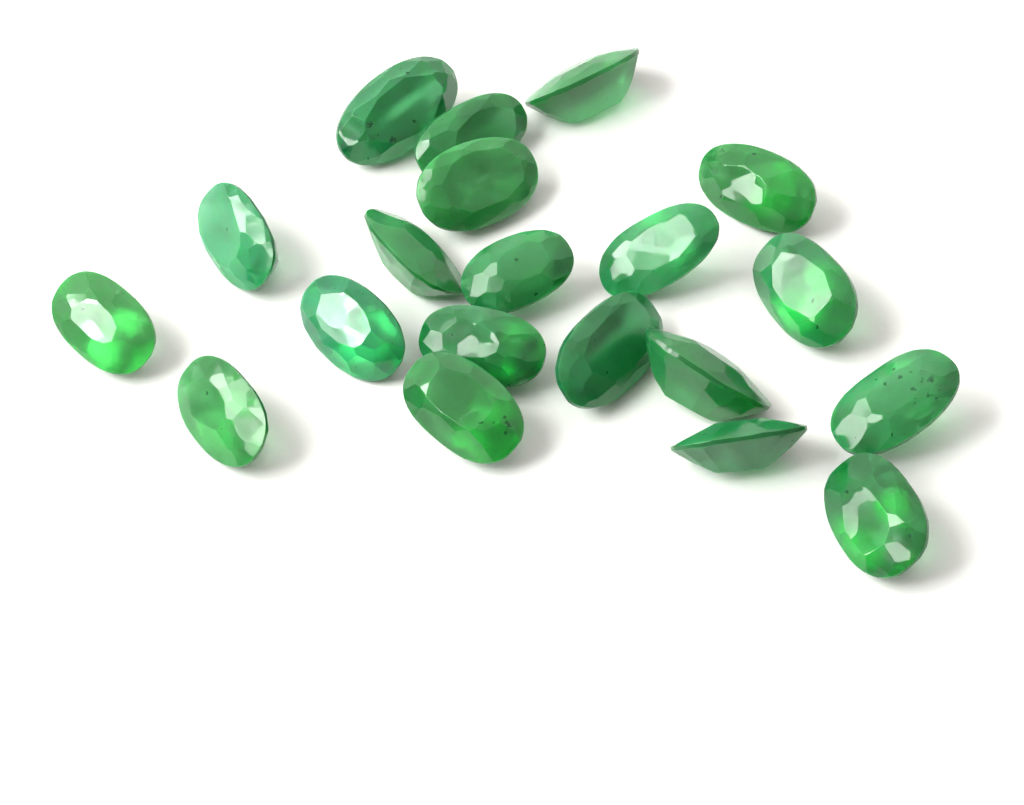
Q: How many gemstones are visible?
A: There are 20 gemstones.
